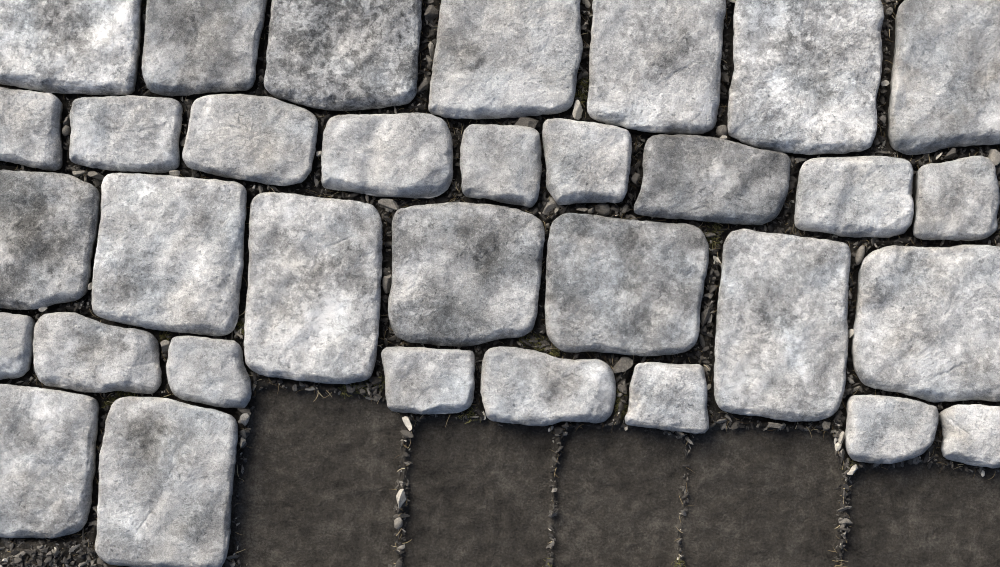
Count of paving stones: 33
